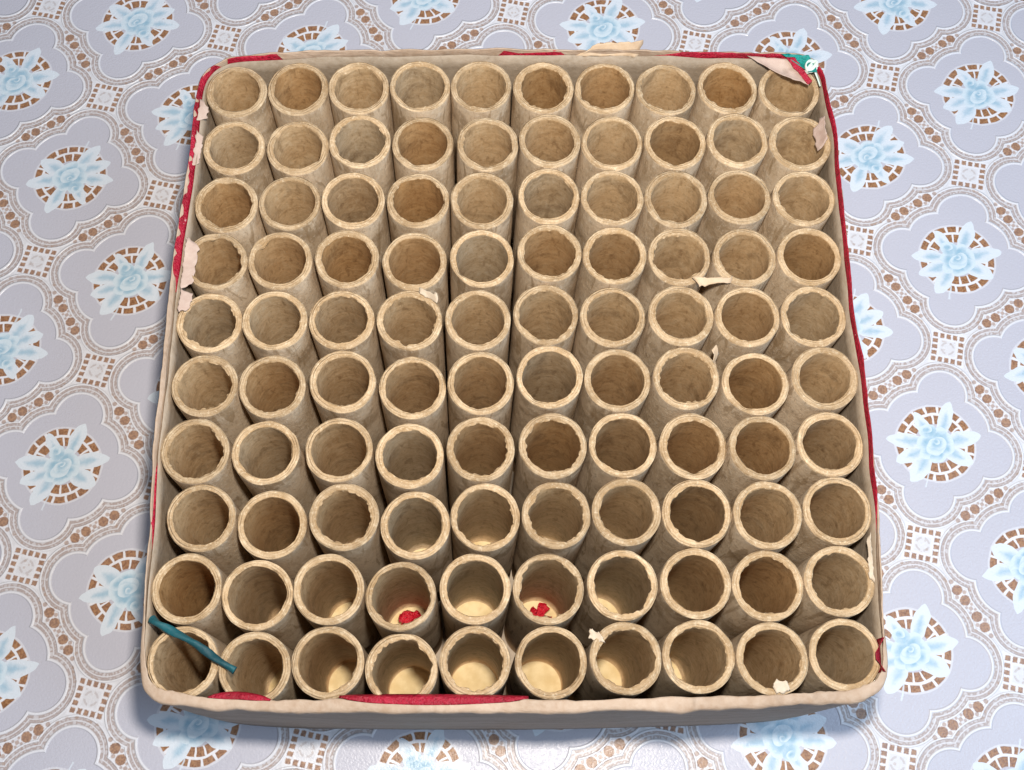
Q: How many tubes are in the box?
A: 100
